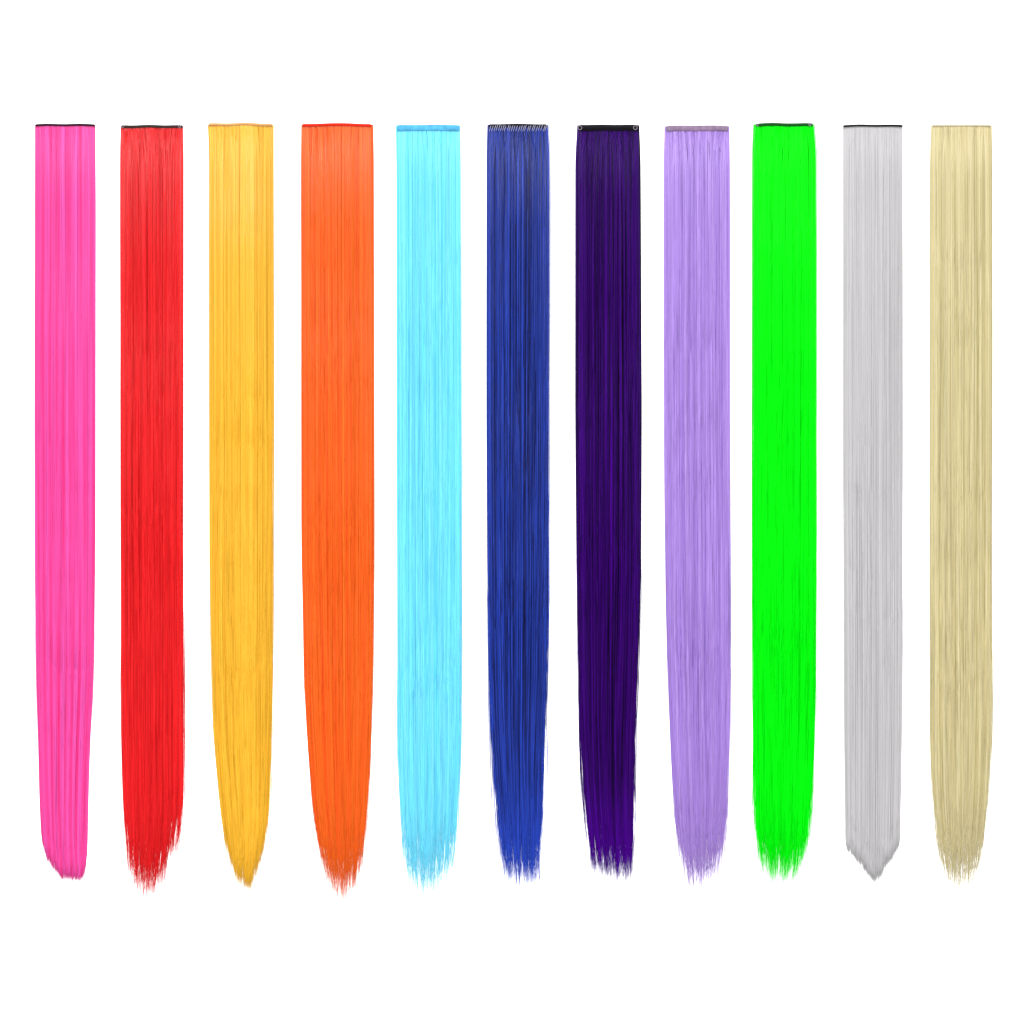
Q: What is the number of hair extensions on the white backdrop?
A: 11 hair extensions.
